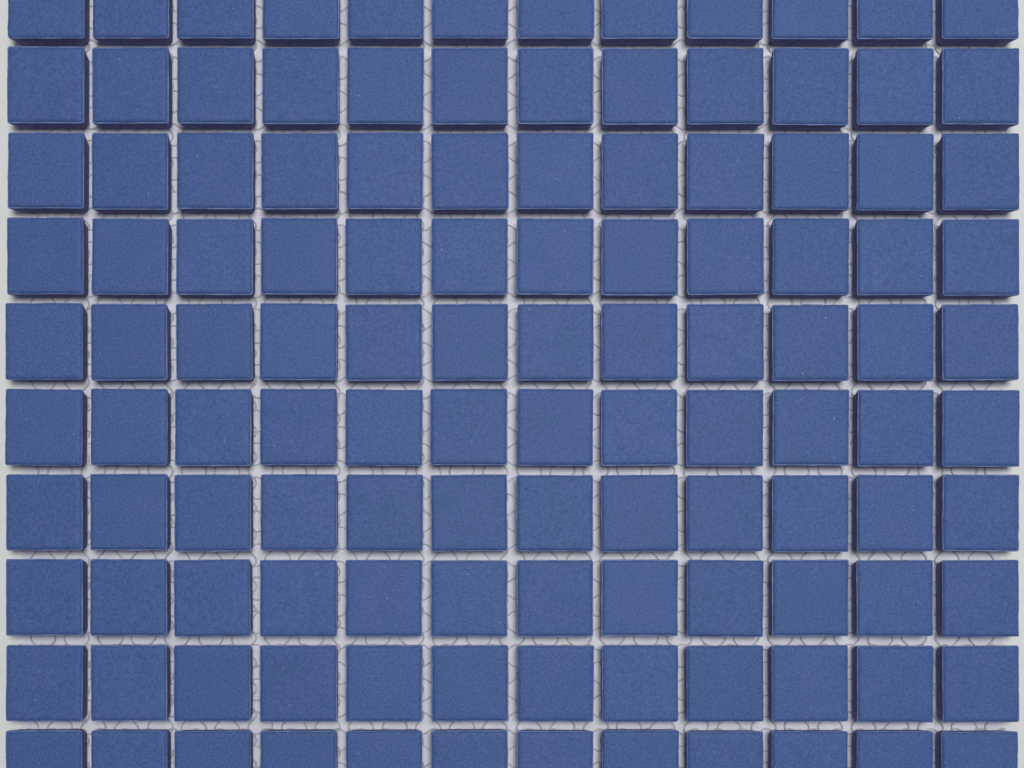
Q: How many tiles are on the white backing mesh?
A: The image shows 120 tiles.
